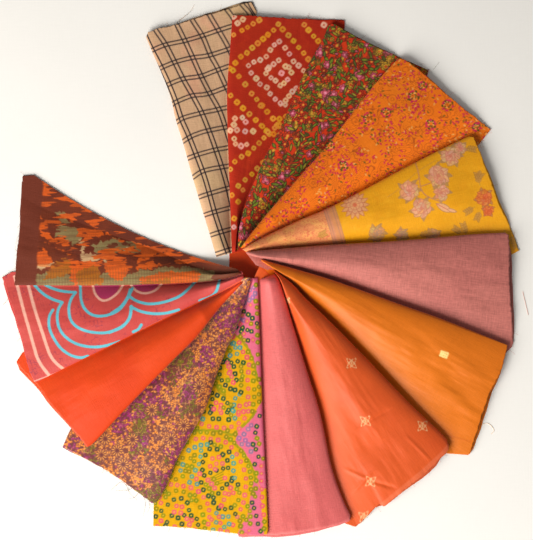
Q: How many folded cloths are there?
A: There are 14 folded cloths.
